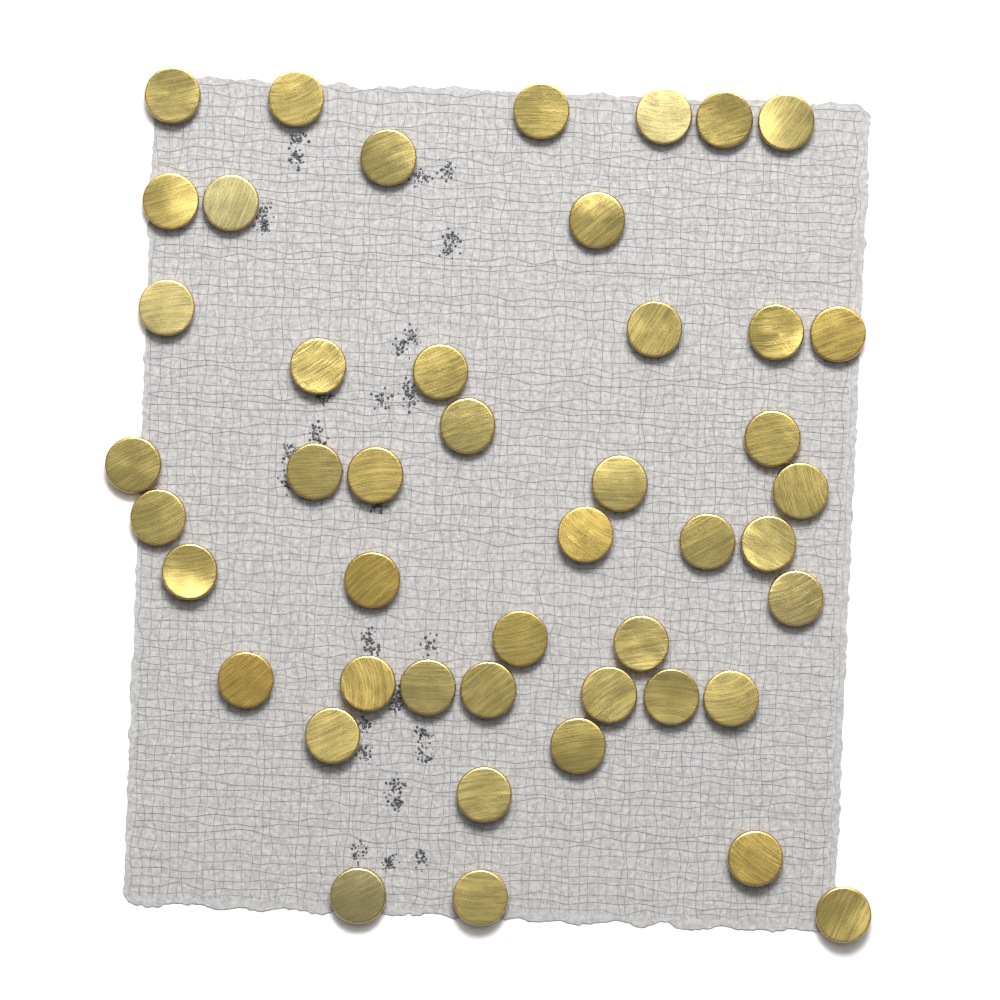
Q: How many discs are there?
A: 46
